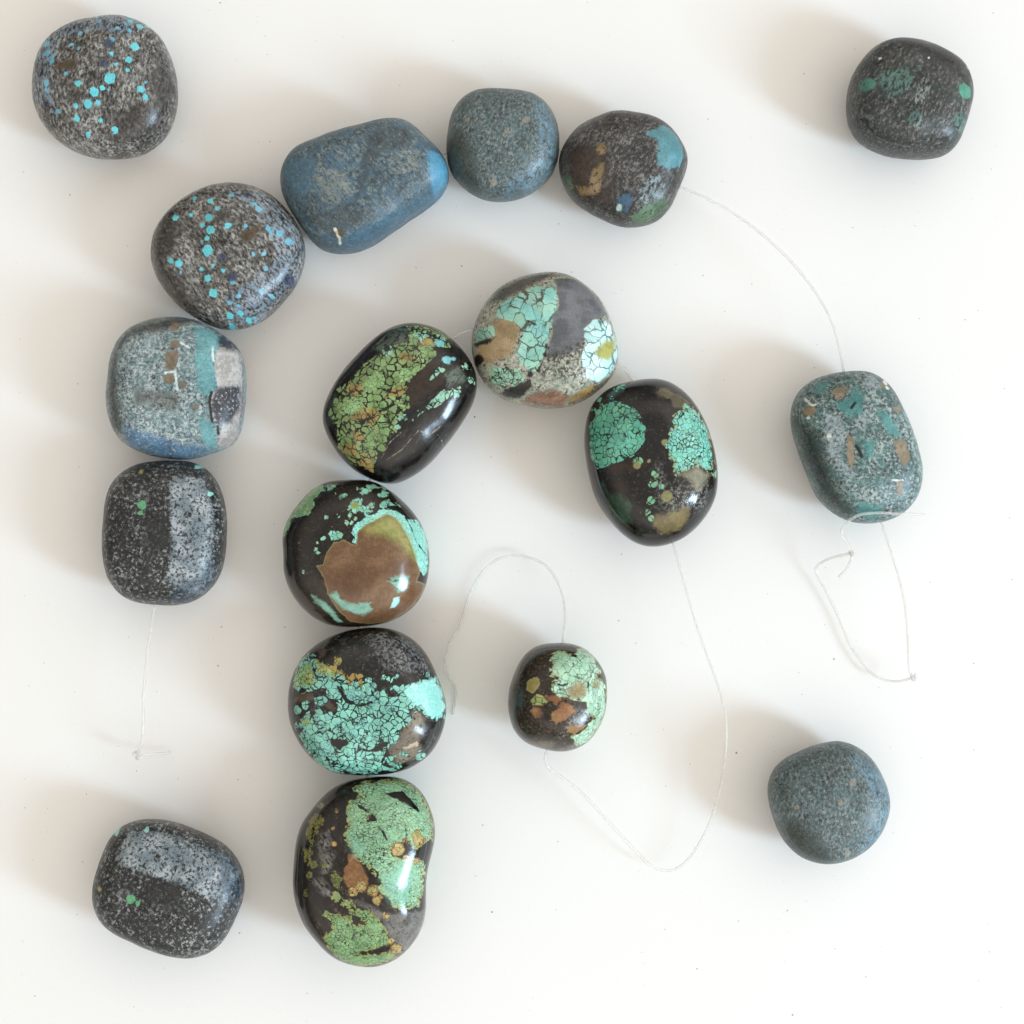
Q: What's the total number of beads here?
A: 18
